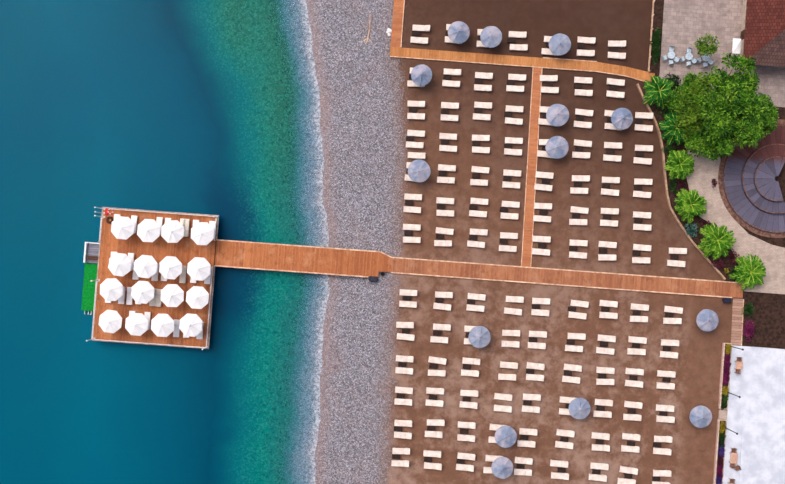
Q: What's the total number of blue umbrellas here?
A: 14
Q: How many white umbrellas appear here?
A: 16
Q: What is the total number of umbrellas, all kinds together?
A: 30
